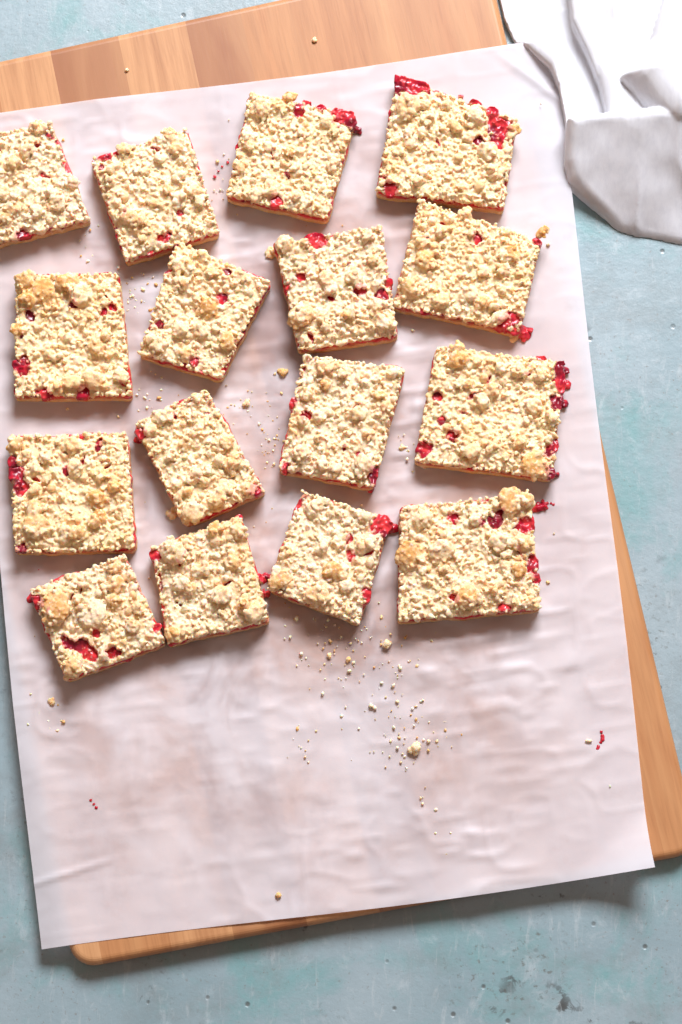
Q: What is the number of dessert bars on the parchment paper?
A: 16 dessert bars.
